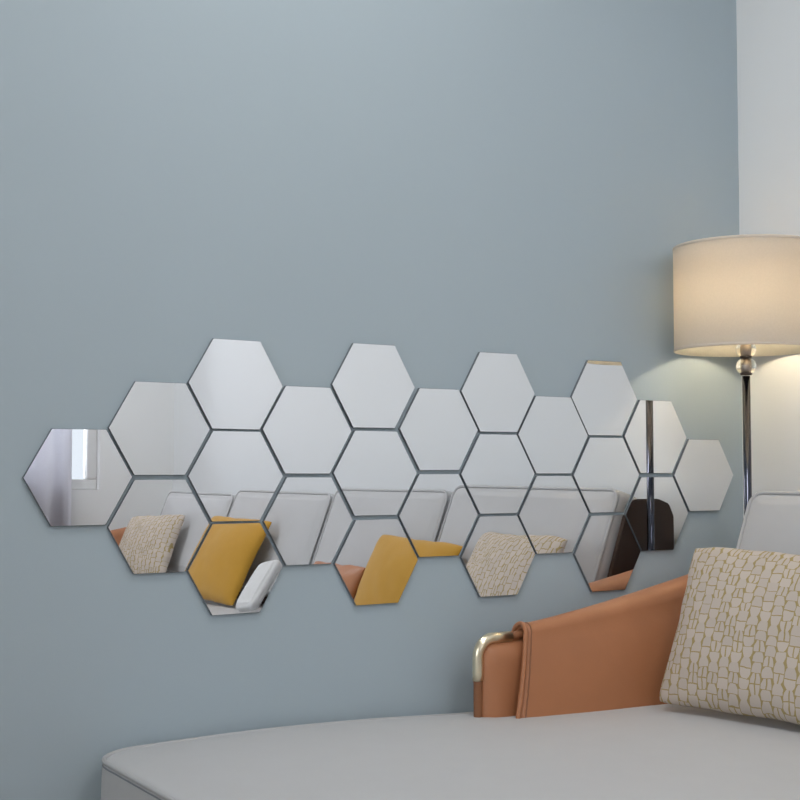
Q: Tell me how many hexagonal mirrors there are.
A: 24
